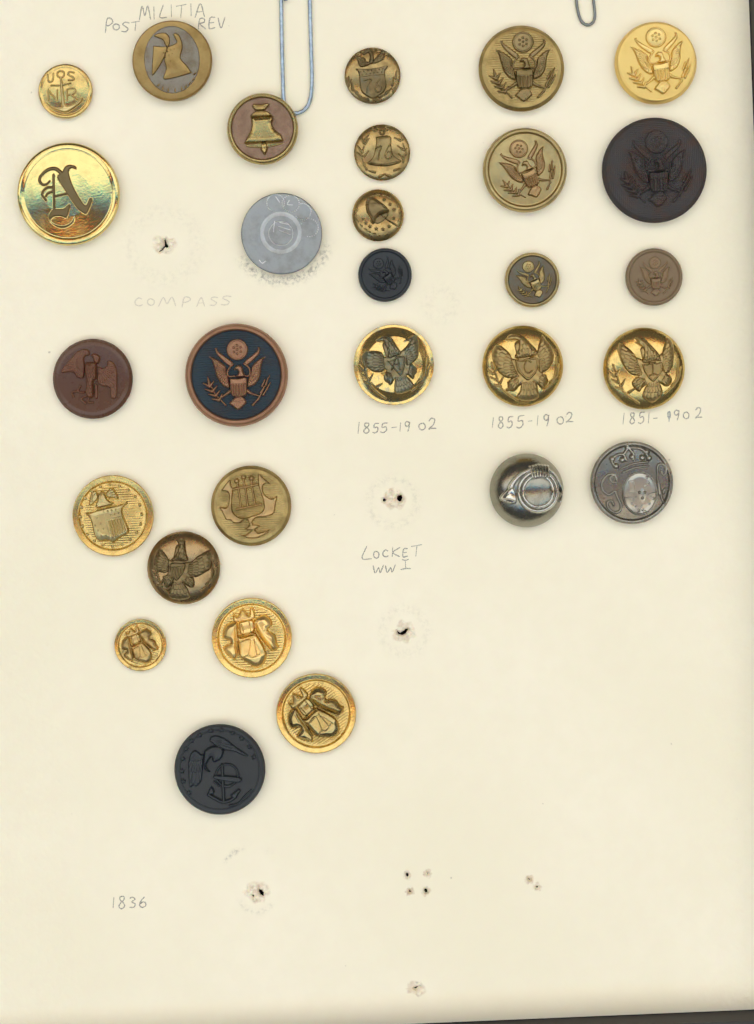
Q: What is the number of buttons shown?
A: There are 29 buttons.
